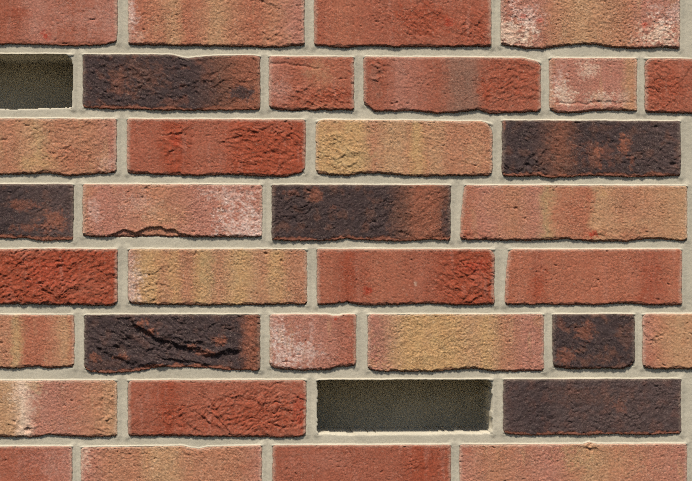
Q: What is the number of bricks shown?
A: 34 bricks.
